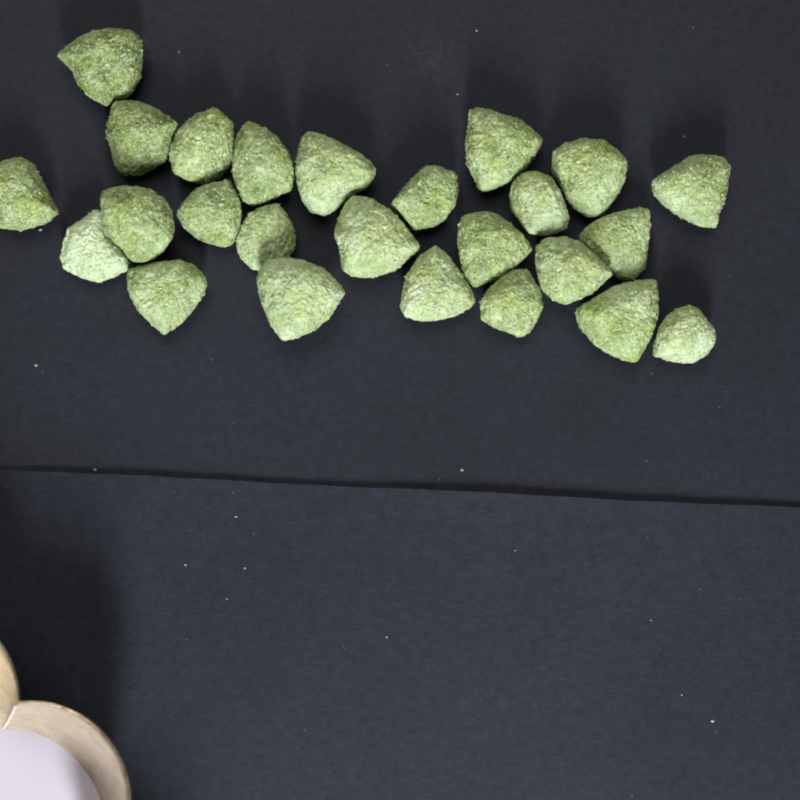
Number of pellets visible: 25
